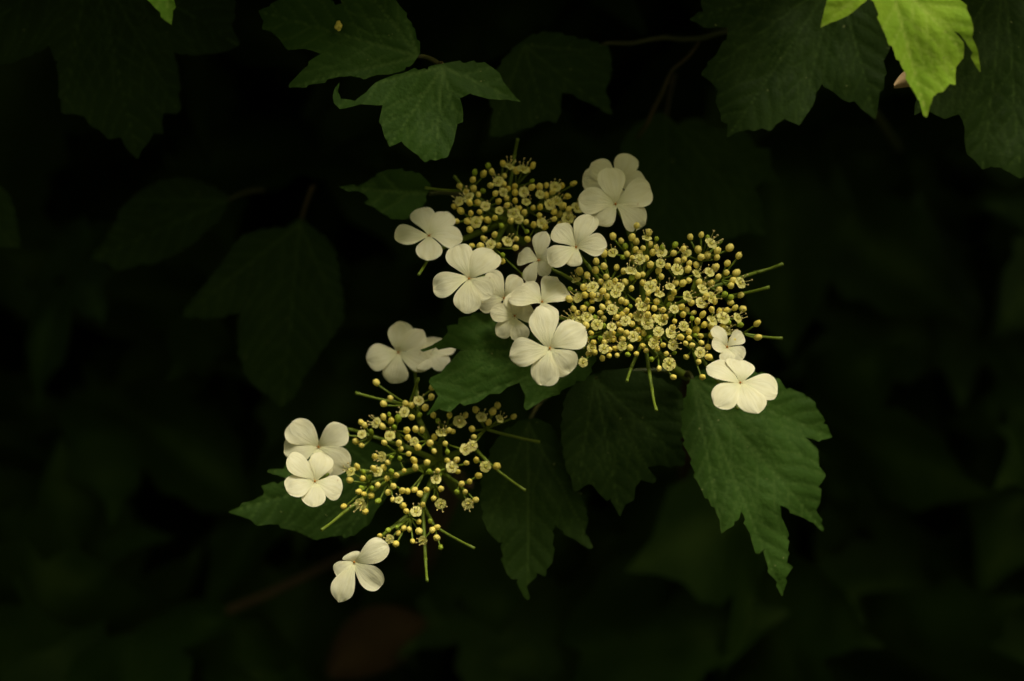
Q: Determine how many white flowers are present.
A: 17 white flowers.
